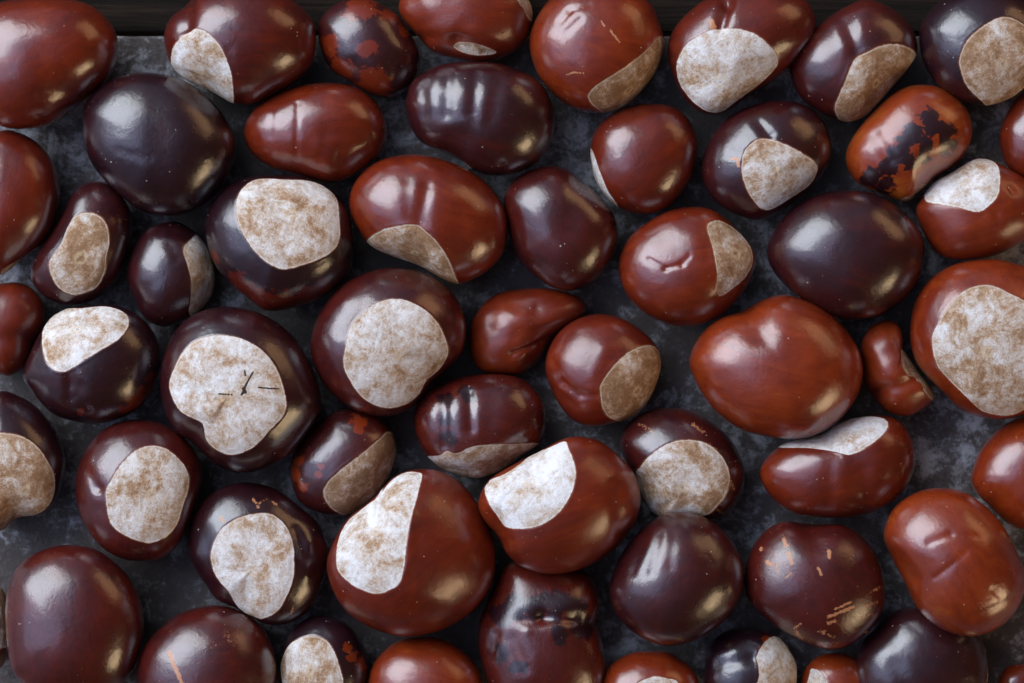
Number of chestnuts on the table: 57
